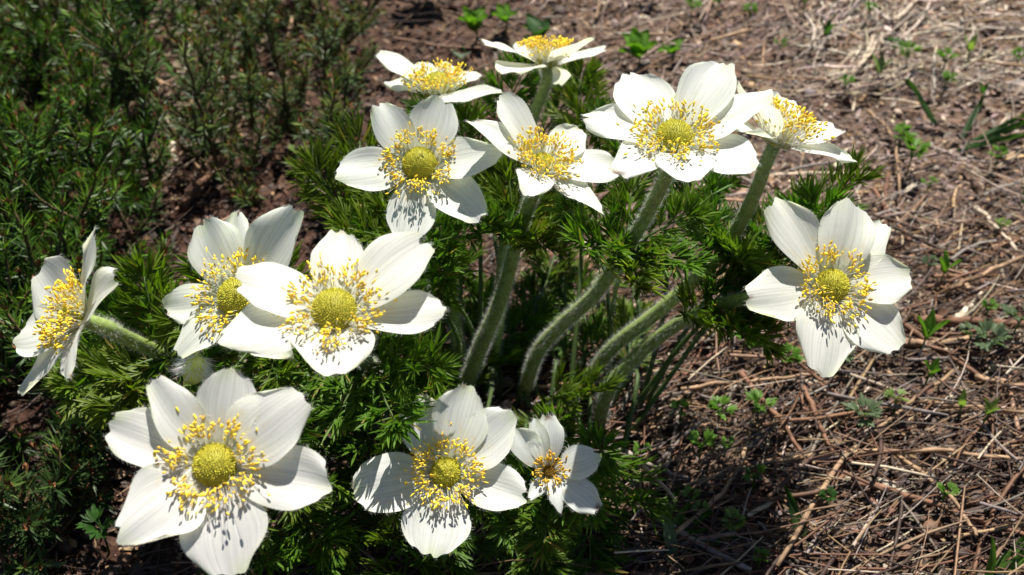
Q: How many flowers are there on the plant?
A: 13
